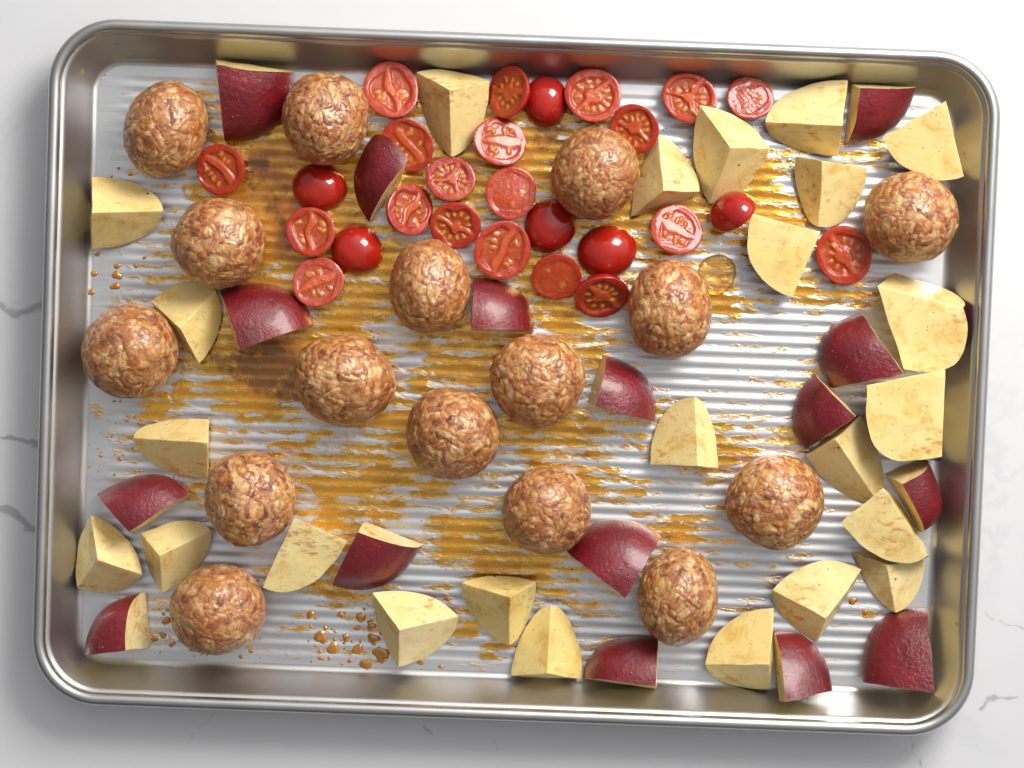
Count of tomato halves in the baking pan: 26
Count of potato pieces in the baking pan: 40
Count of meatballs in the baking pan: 16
